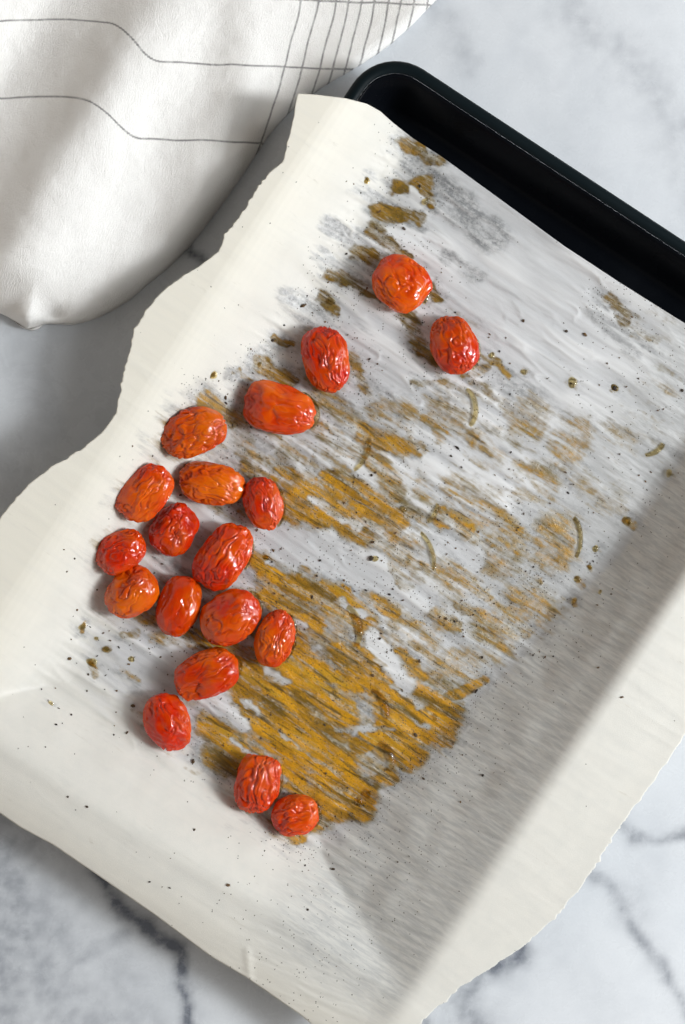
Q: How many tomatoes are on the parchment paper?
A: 19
